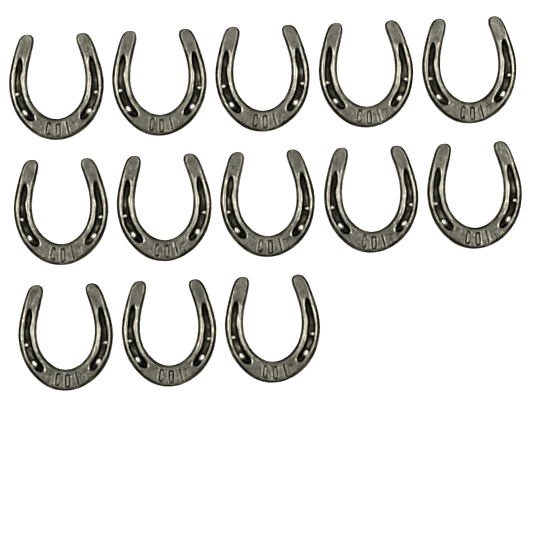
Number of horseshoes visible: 13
